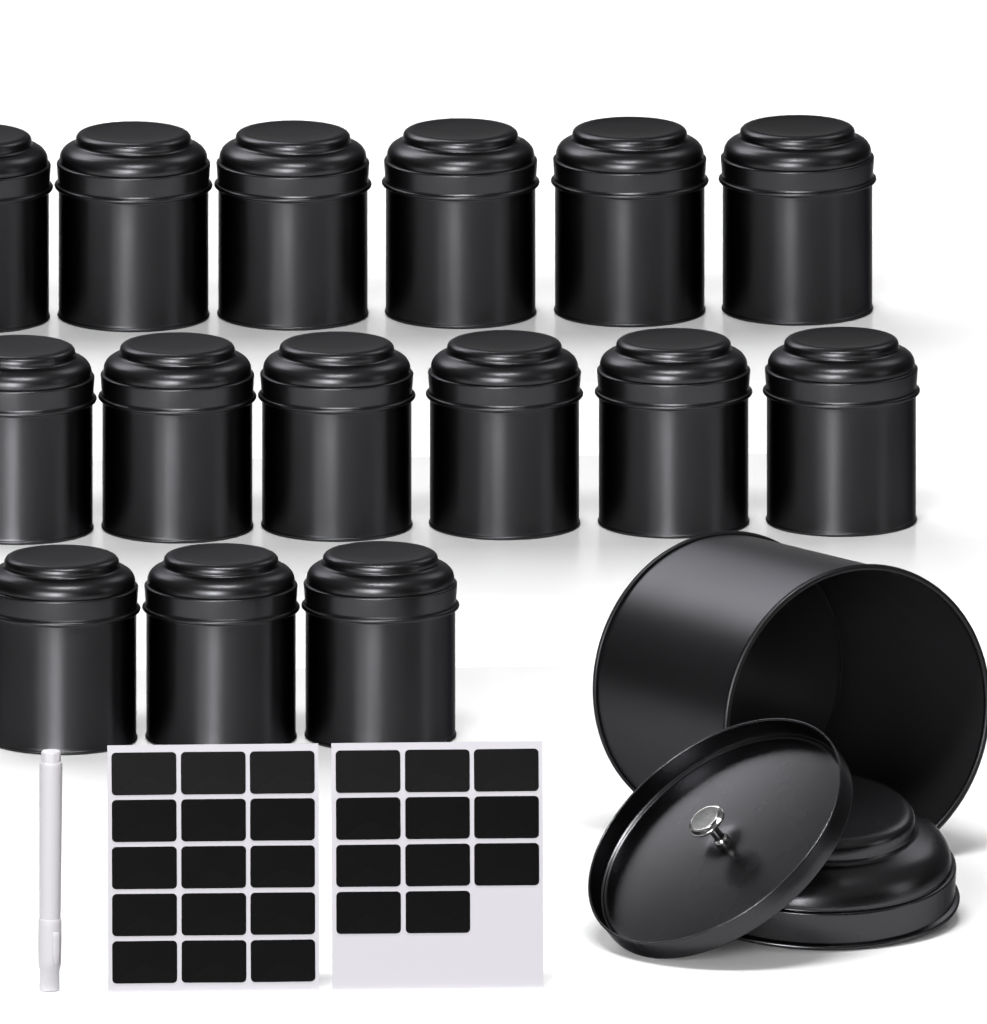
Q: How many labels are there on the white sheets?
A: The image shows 26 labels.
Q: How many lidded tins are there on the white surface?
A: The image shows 15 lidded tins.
